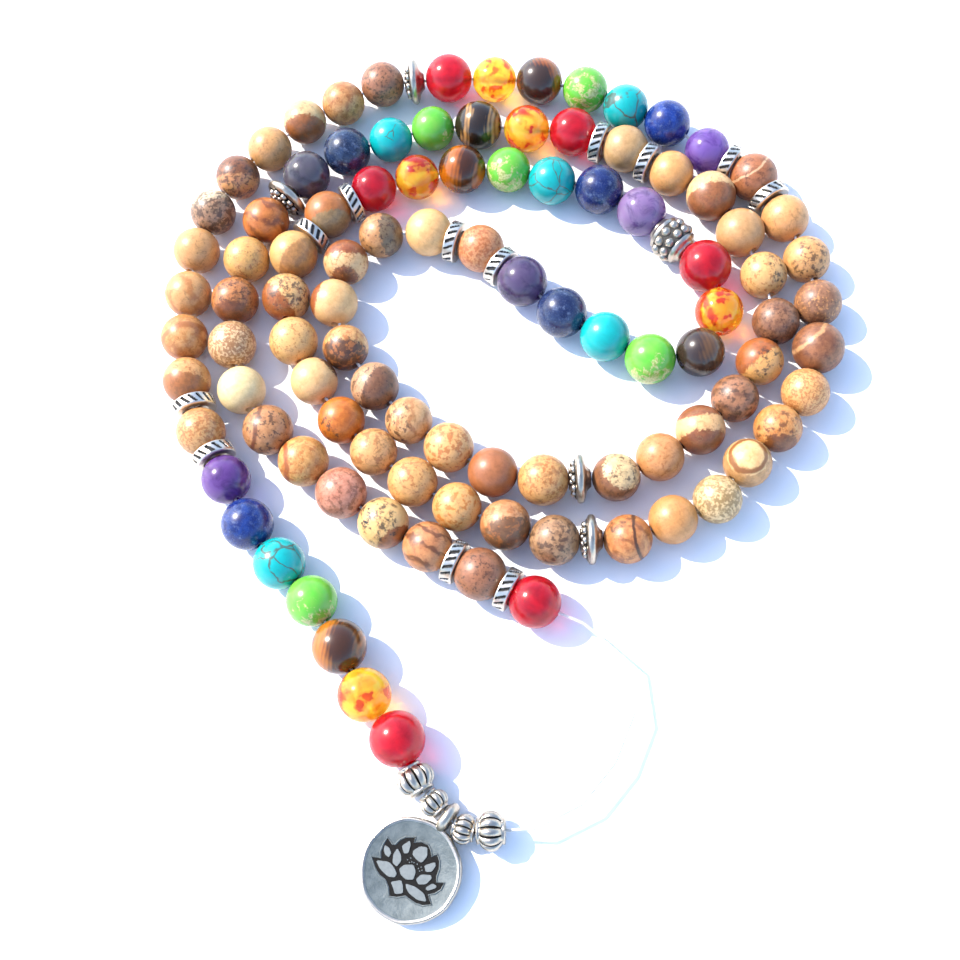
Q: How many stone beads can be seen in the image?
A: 102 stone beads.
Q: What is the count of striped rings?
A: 12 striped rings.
